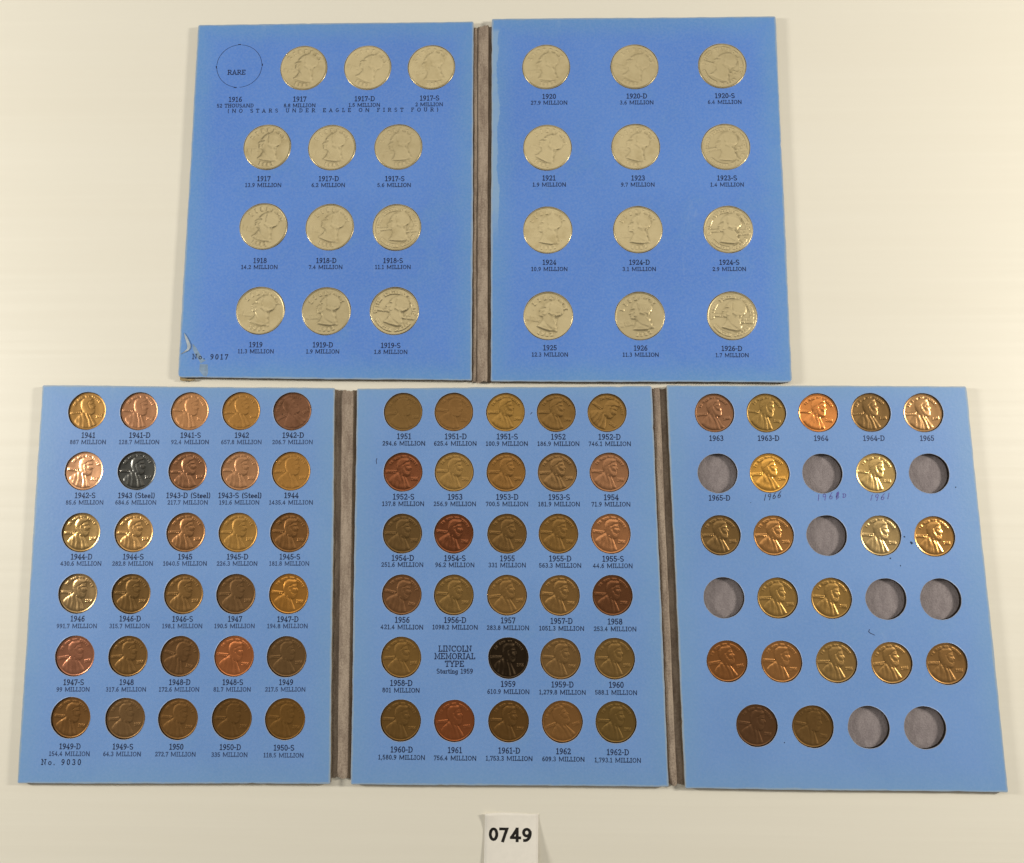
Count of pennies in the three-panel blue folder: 79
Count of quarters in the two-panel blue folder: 24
